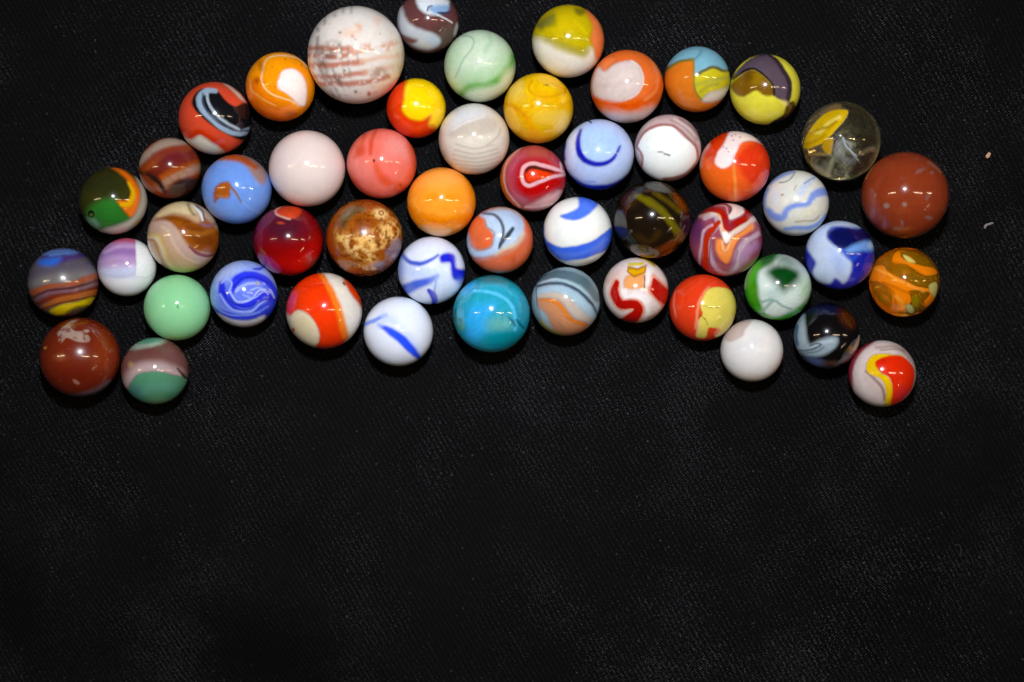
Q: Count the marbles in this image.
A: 51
